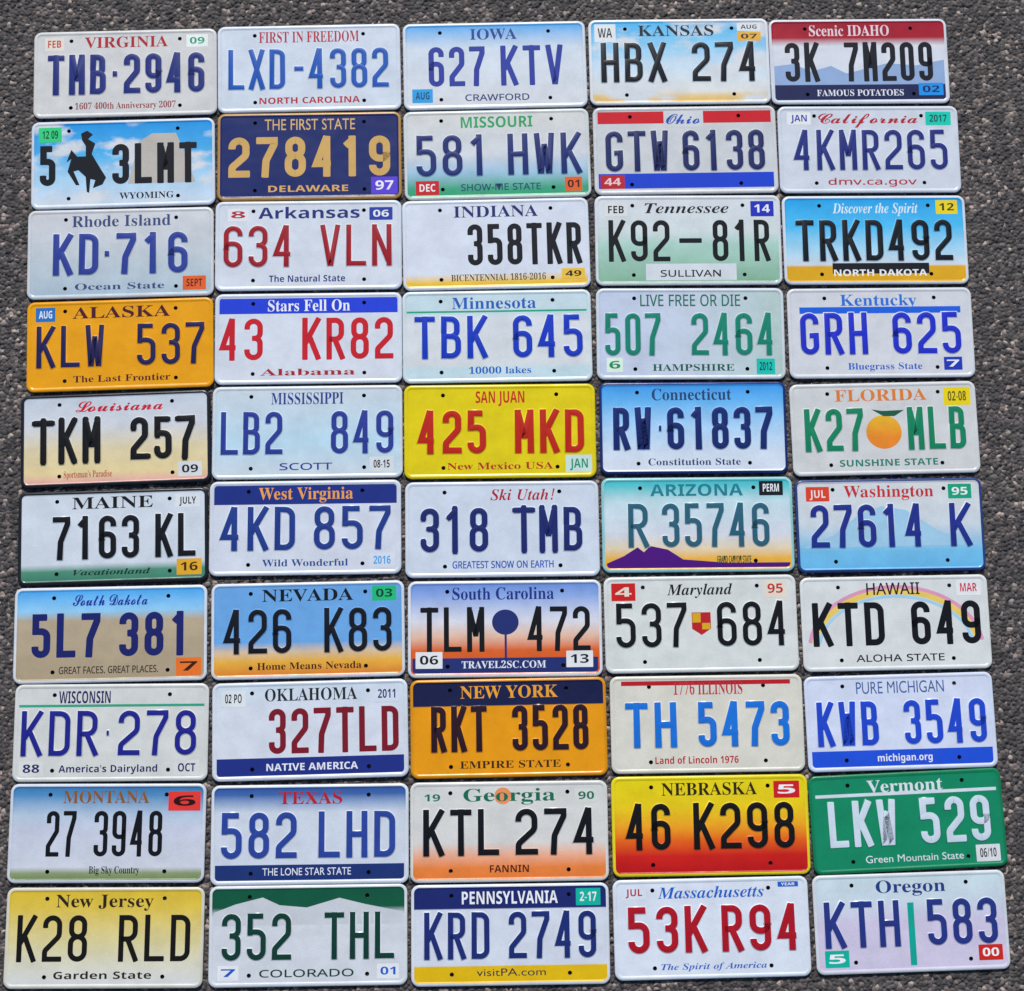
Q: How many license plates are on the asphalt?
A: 50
